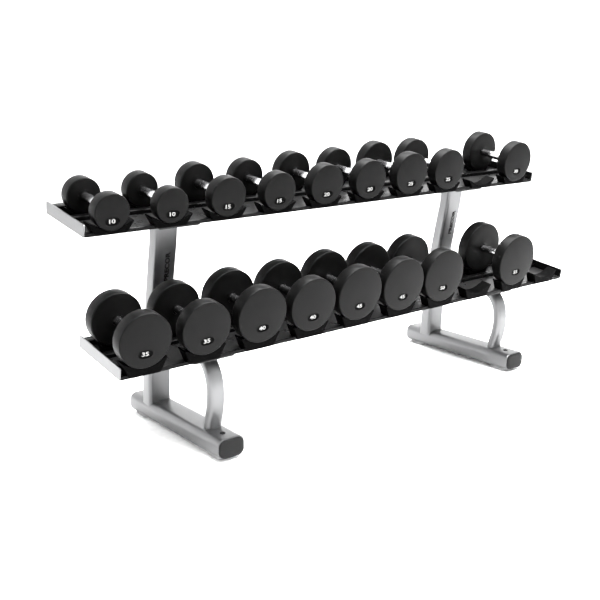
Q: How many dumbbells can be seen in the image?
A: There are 17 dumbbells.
